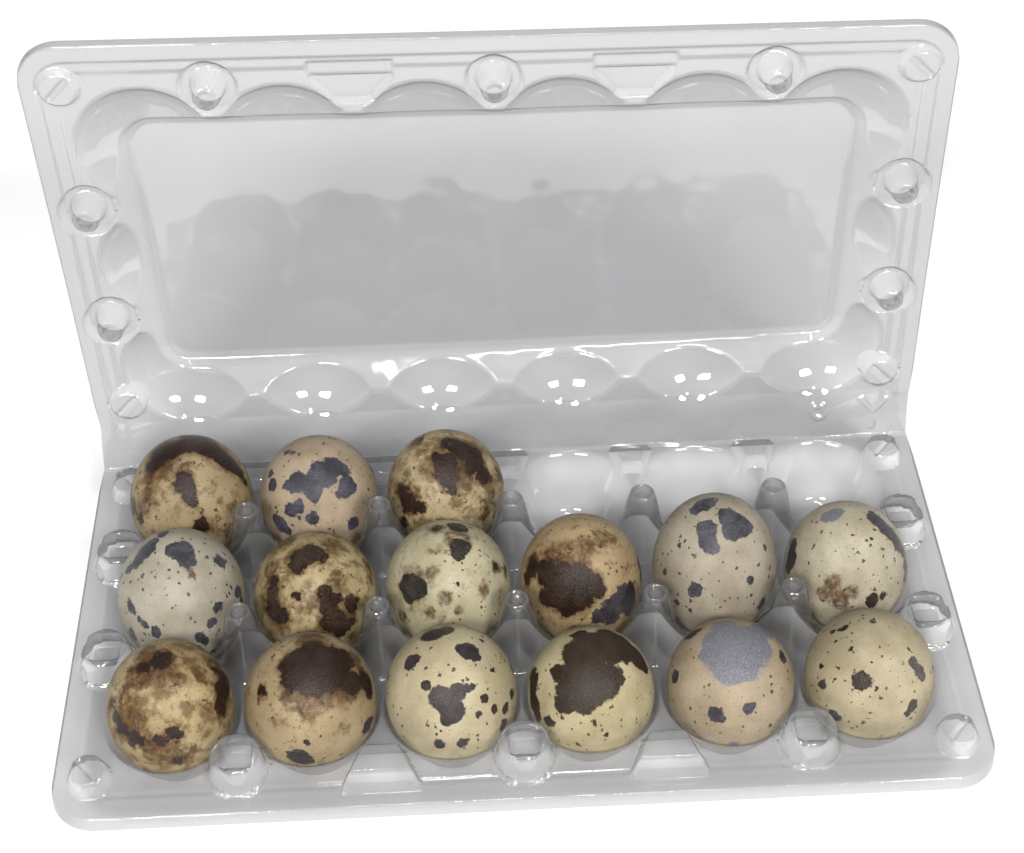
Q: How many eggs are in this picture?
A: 15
